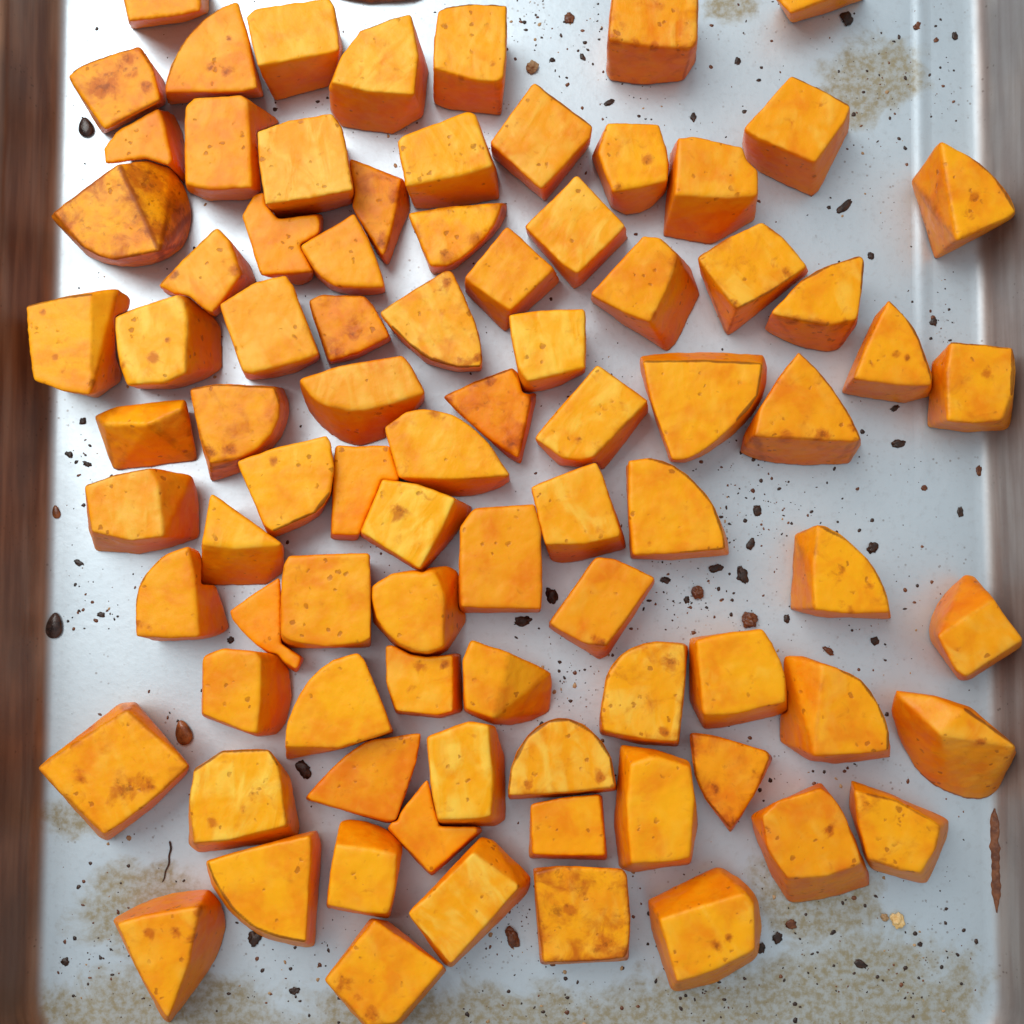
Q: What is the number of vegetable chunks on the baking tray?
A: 85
